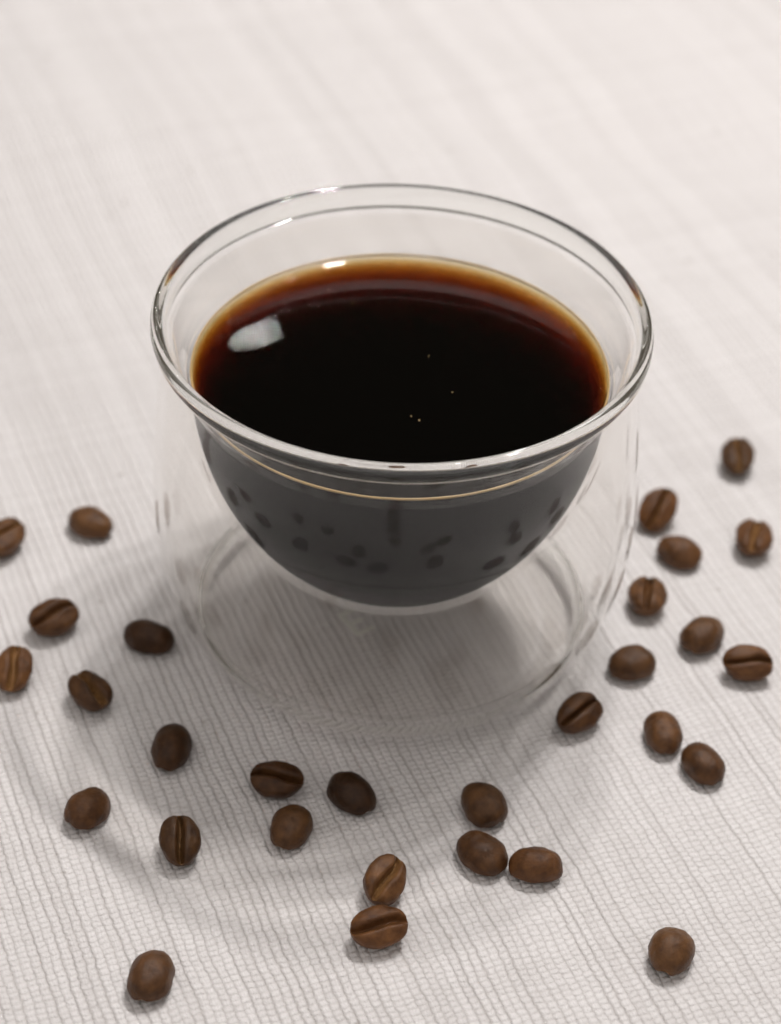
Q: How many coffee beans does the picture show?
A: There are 30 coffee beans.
